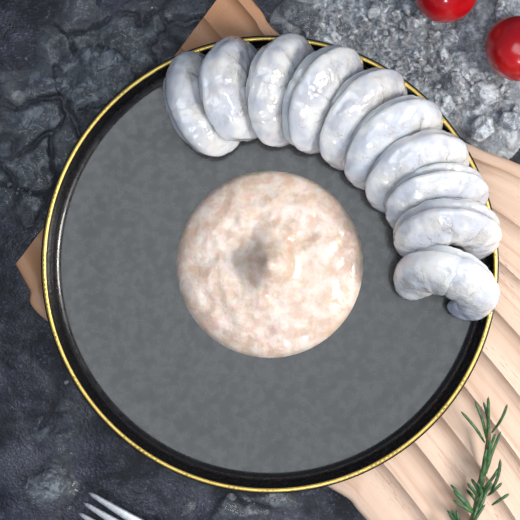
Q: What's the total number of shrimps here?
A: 10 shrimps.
